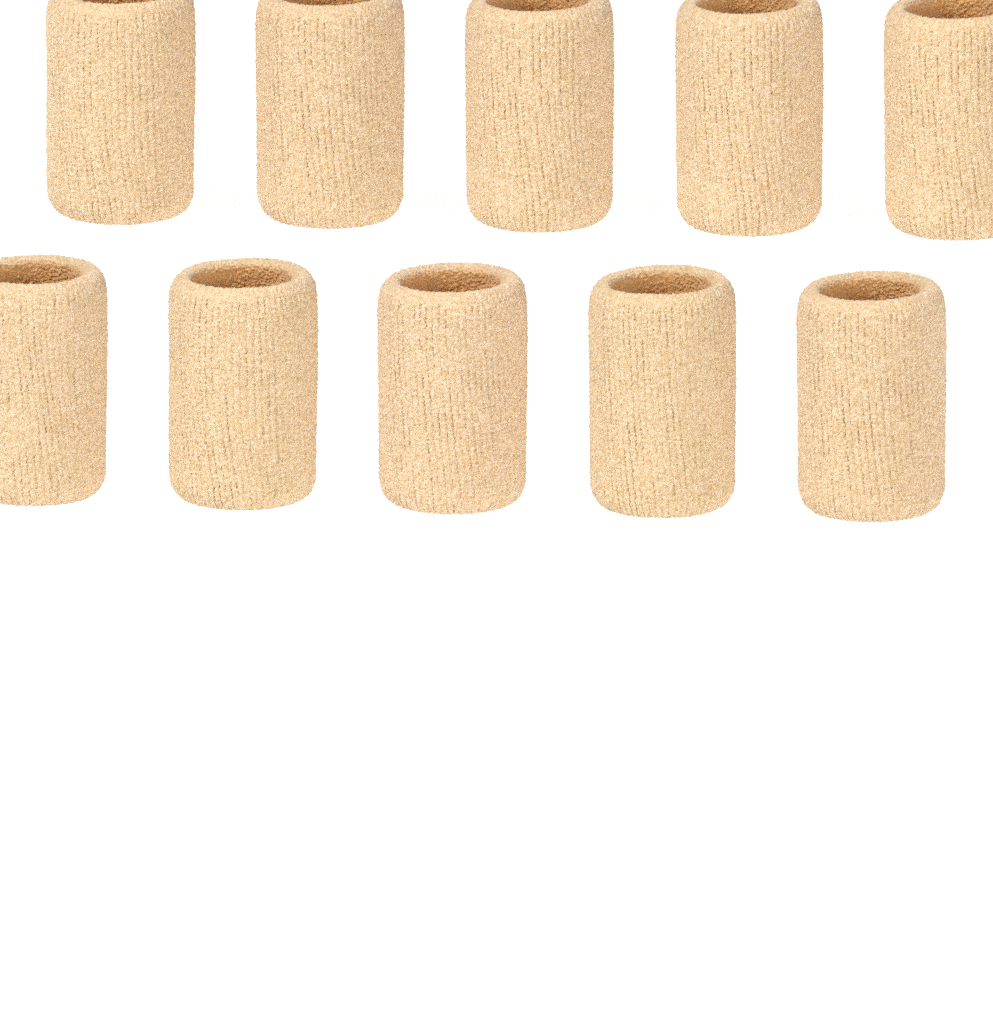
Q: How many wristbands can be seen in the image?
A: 10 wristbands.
